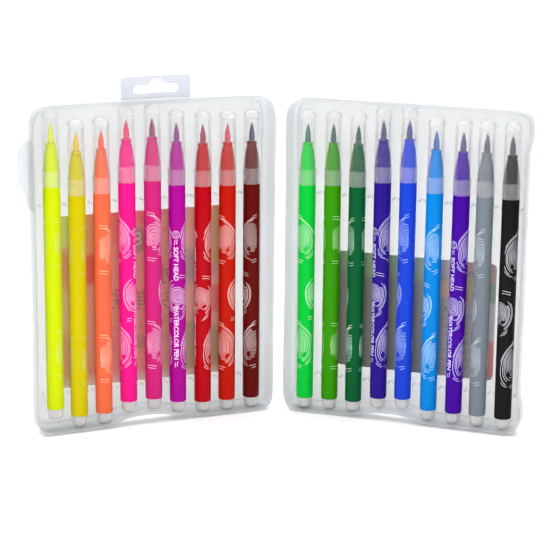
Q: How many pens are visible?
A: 18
